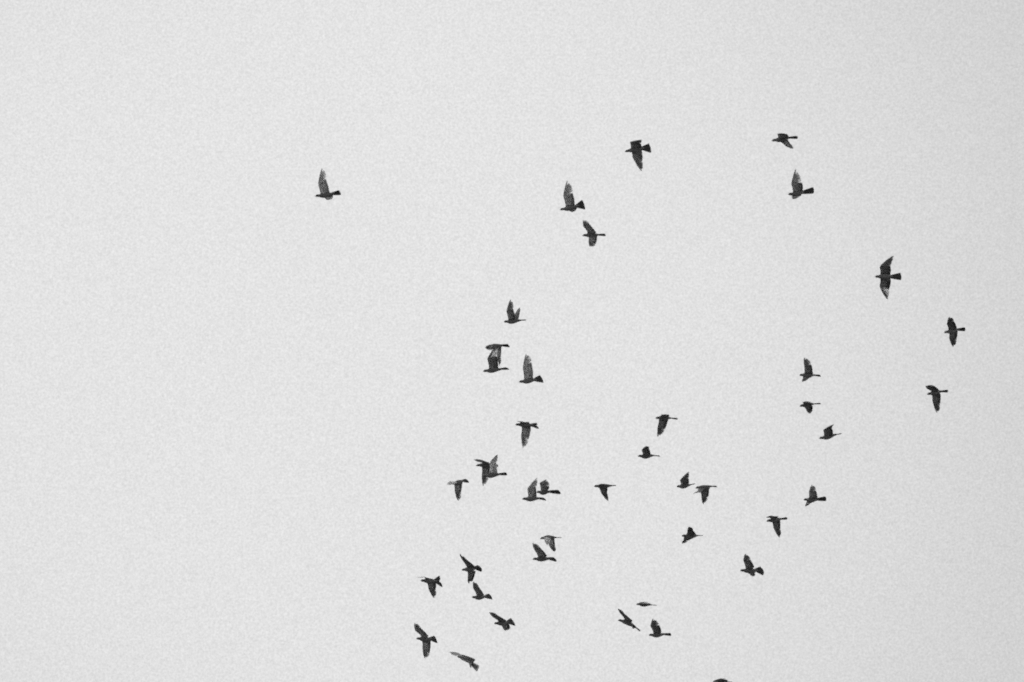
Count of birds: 43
